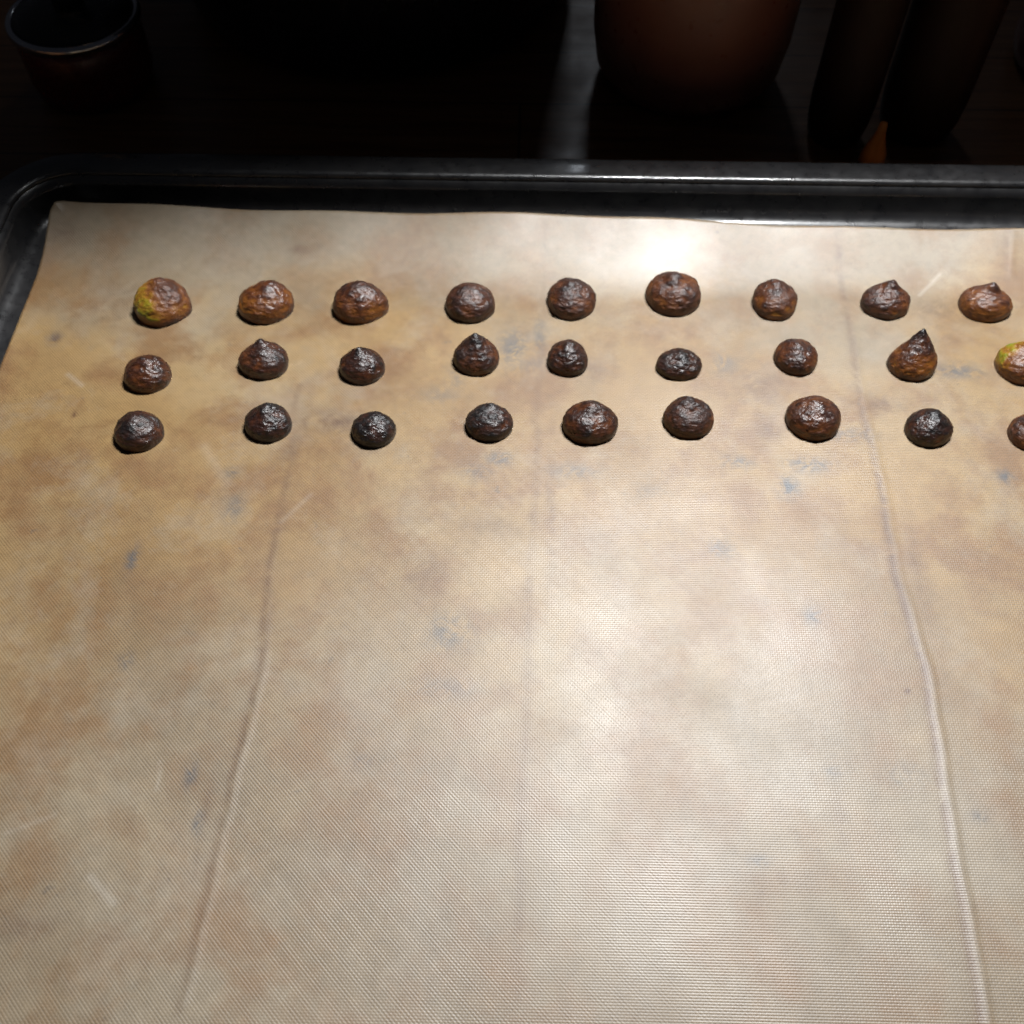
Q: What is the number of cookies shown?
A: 27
